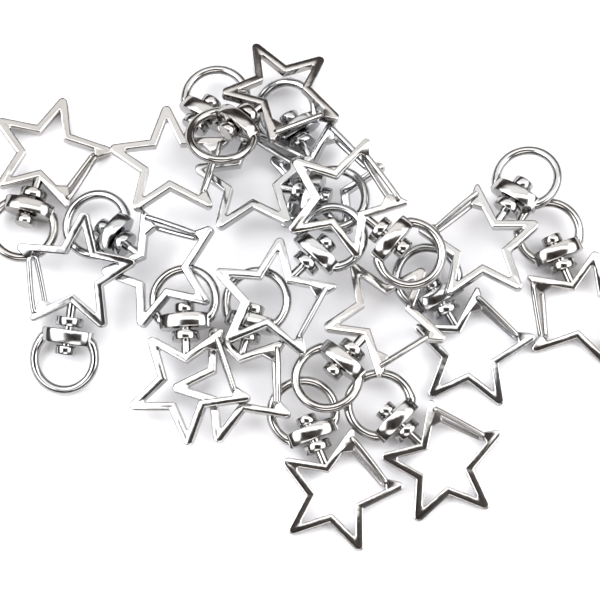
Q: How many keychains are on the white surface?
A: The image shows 17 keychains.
